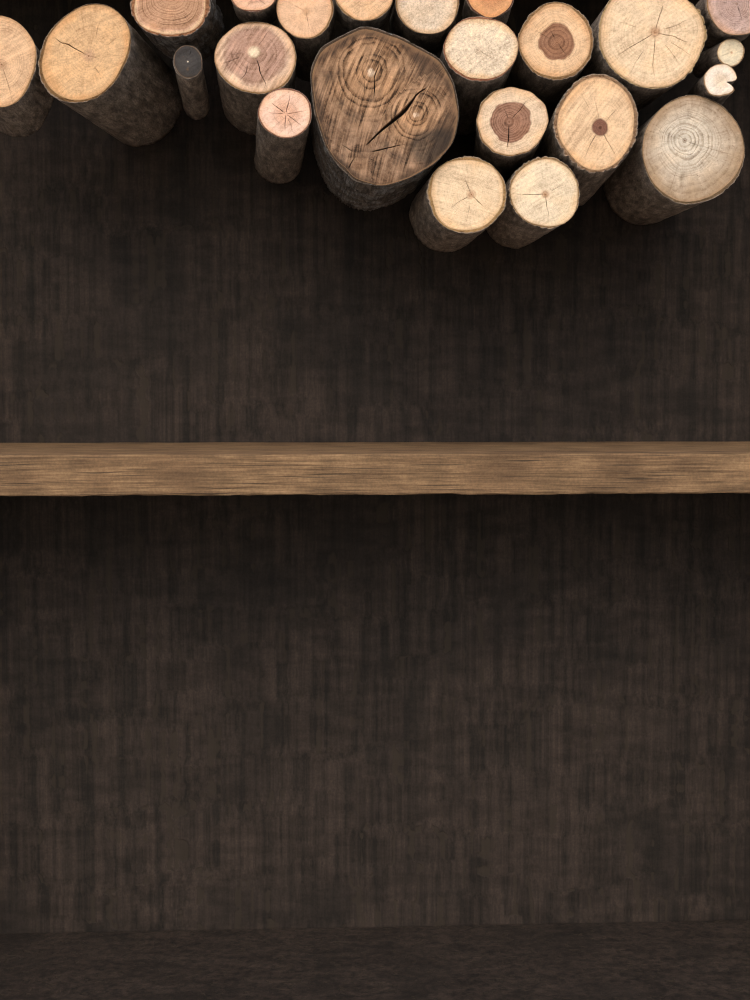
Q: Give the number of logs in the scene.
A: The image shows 23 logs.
